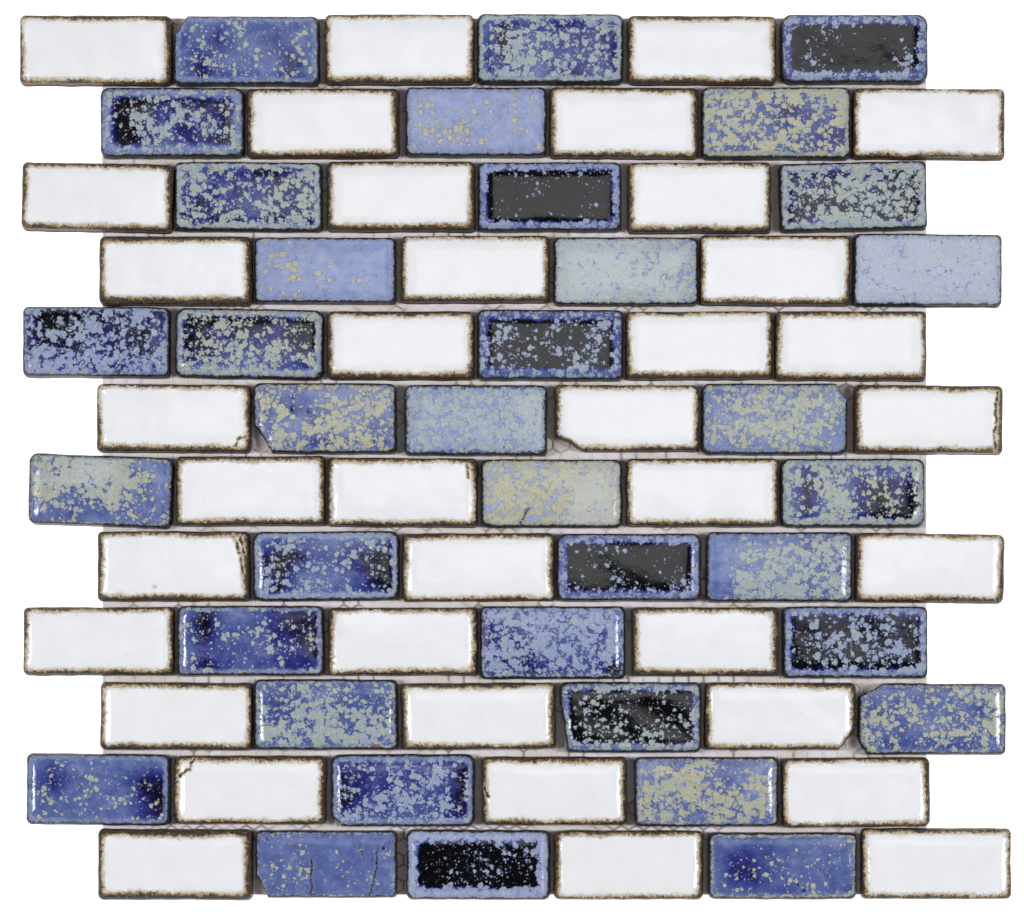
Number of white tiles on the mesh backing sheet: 36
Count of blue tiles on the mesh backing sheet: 36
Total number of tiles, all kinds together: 72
